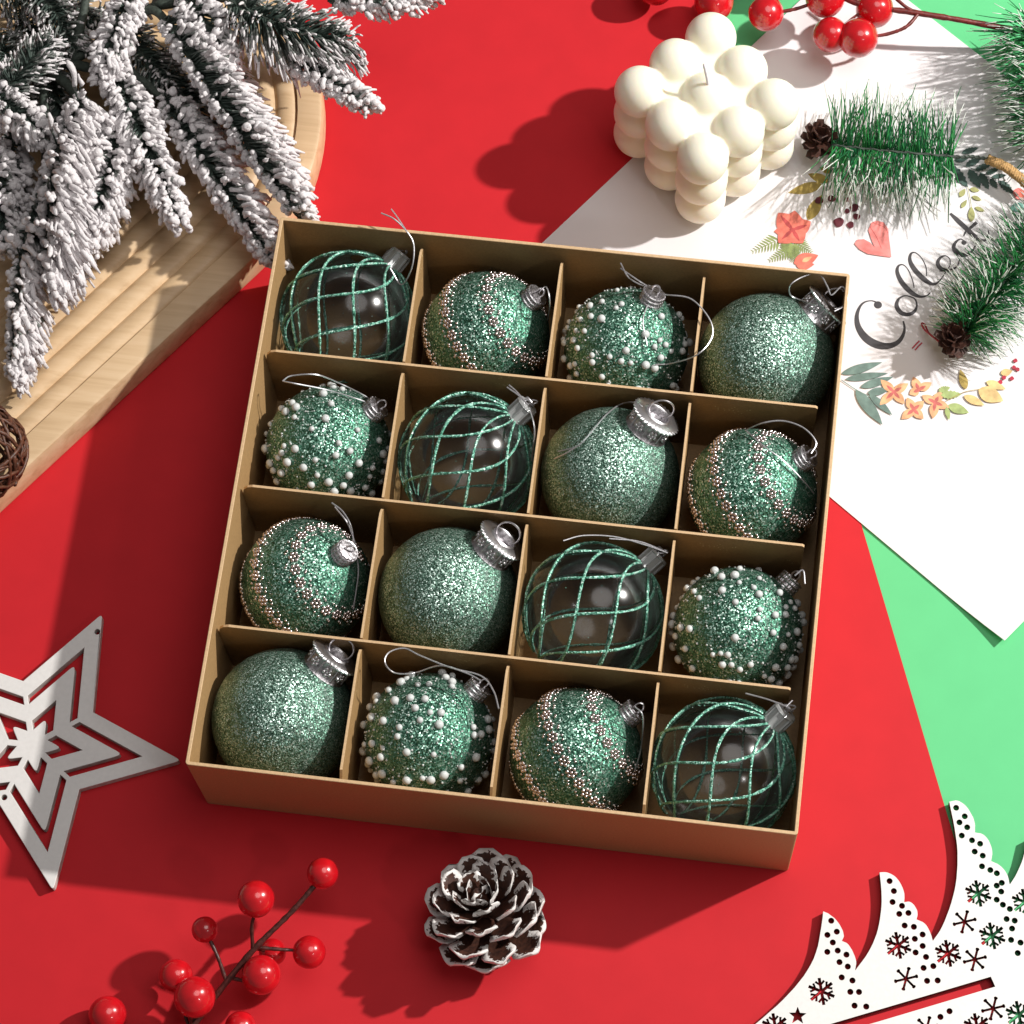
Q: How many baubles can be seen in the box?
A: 16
